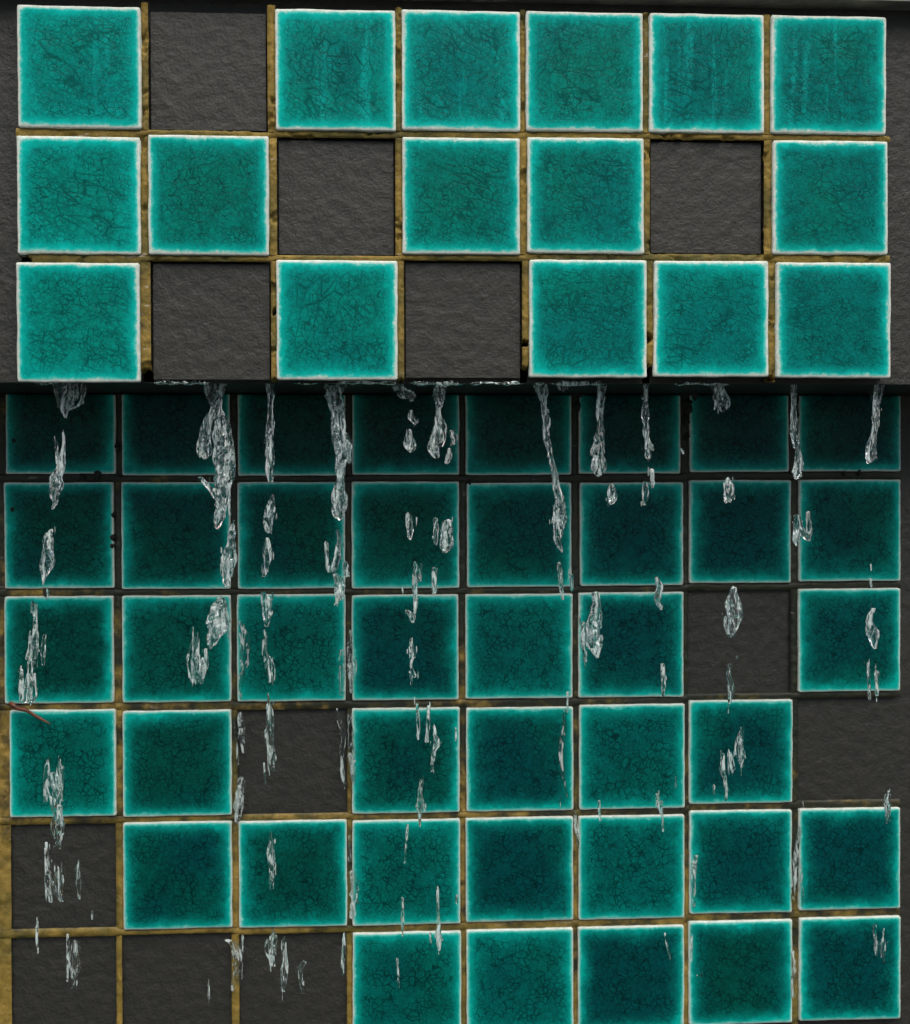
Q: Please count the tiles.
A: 57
